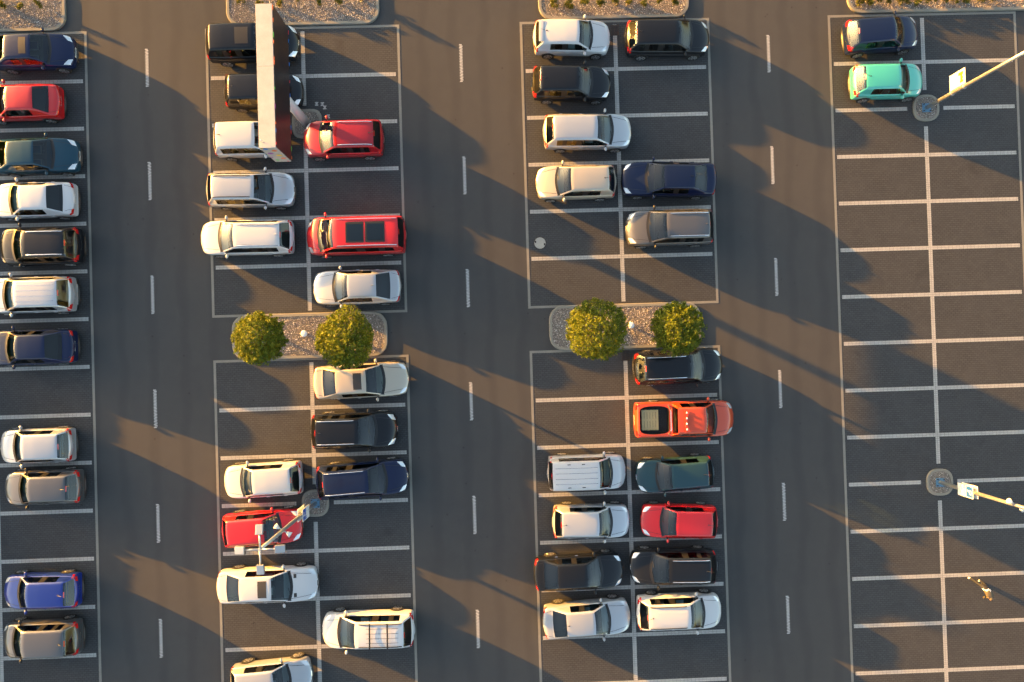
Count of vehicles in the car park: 46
